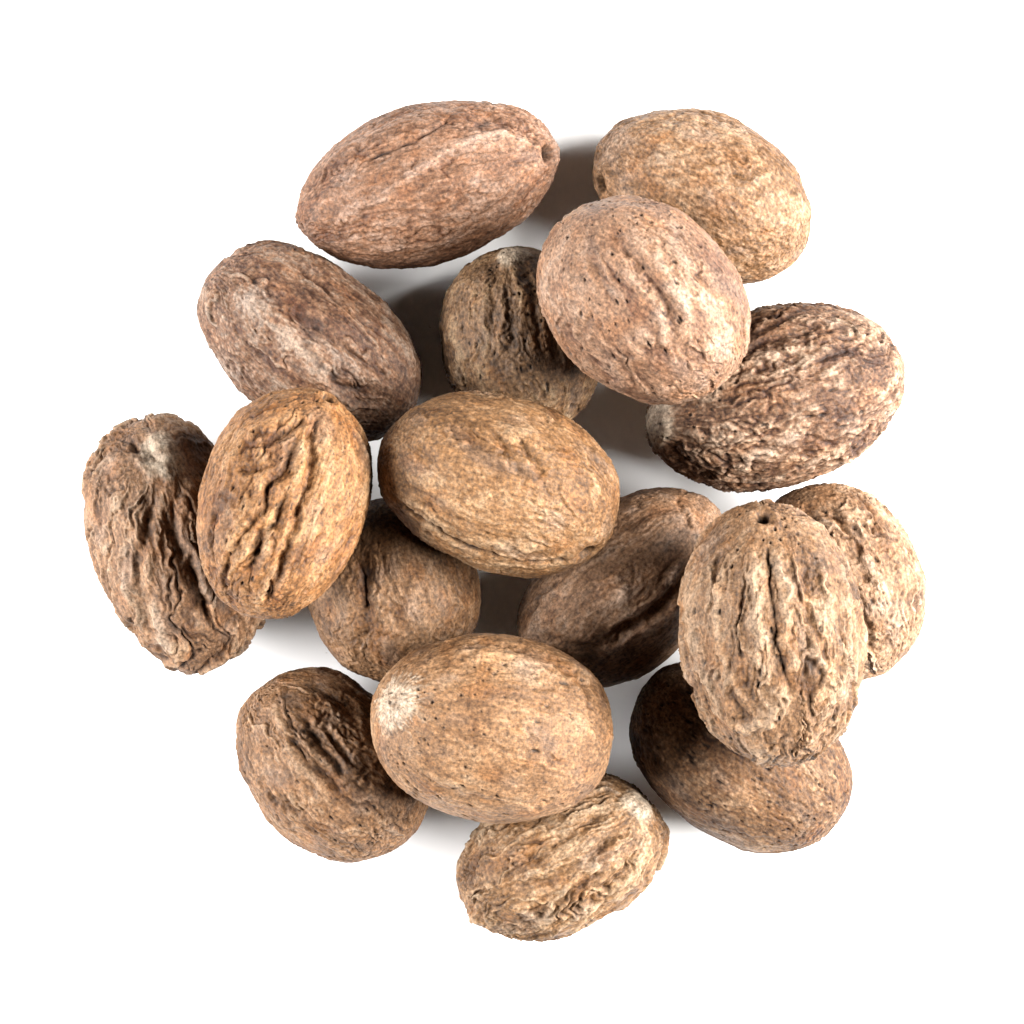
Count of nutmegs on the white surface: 17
